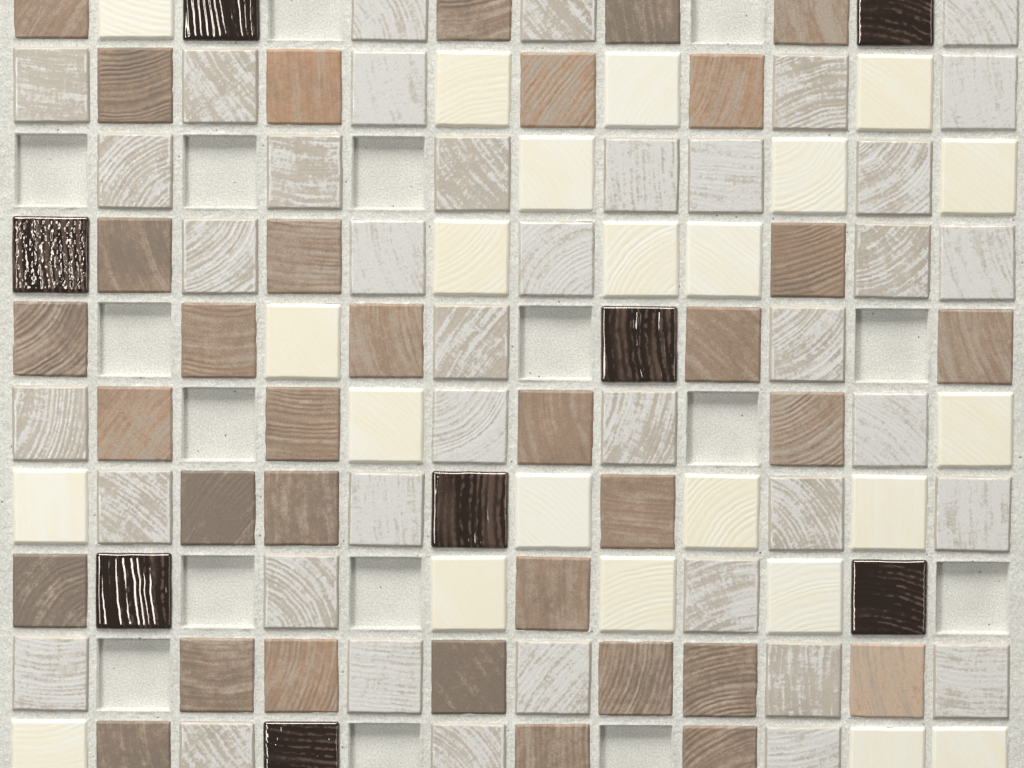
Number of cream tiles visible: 23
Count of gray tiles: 39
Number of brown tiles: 34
